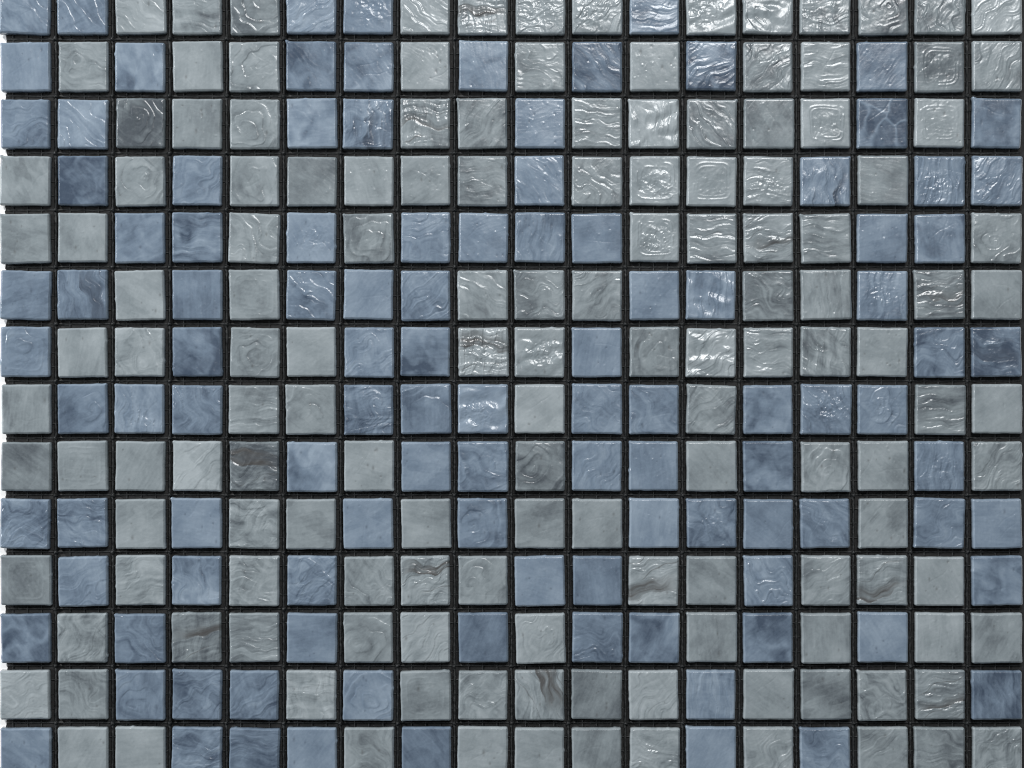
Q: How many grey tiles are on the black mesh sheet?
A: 144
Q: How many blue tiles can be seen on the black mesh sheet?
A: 108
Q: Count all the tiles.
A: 252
